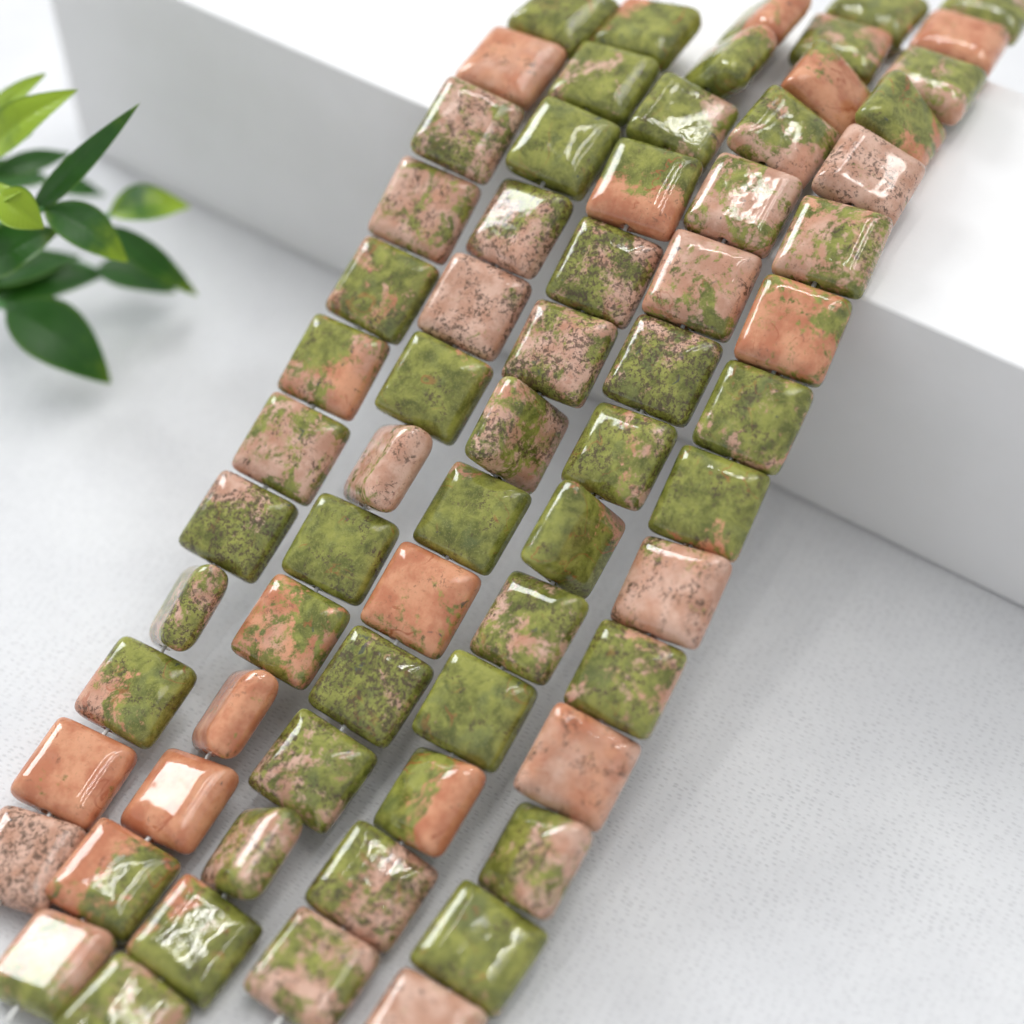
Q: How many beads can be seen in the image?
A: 68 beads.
